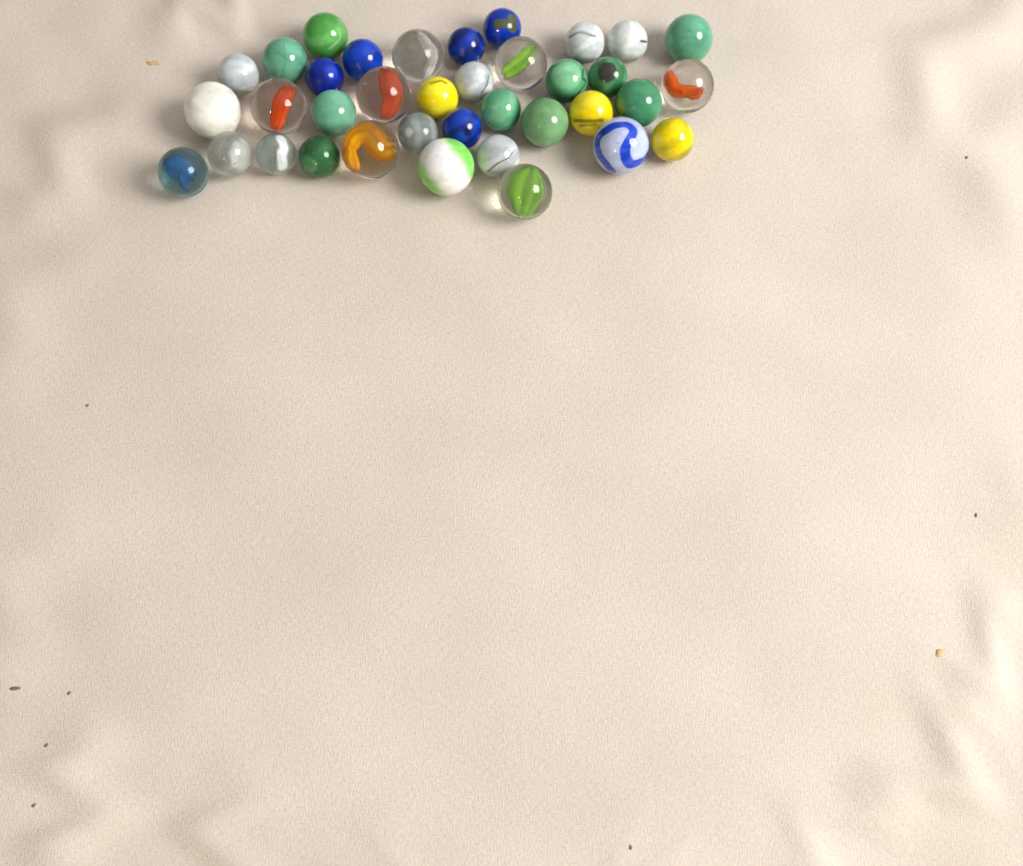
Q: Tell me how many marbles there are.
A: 37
